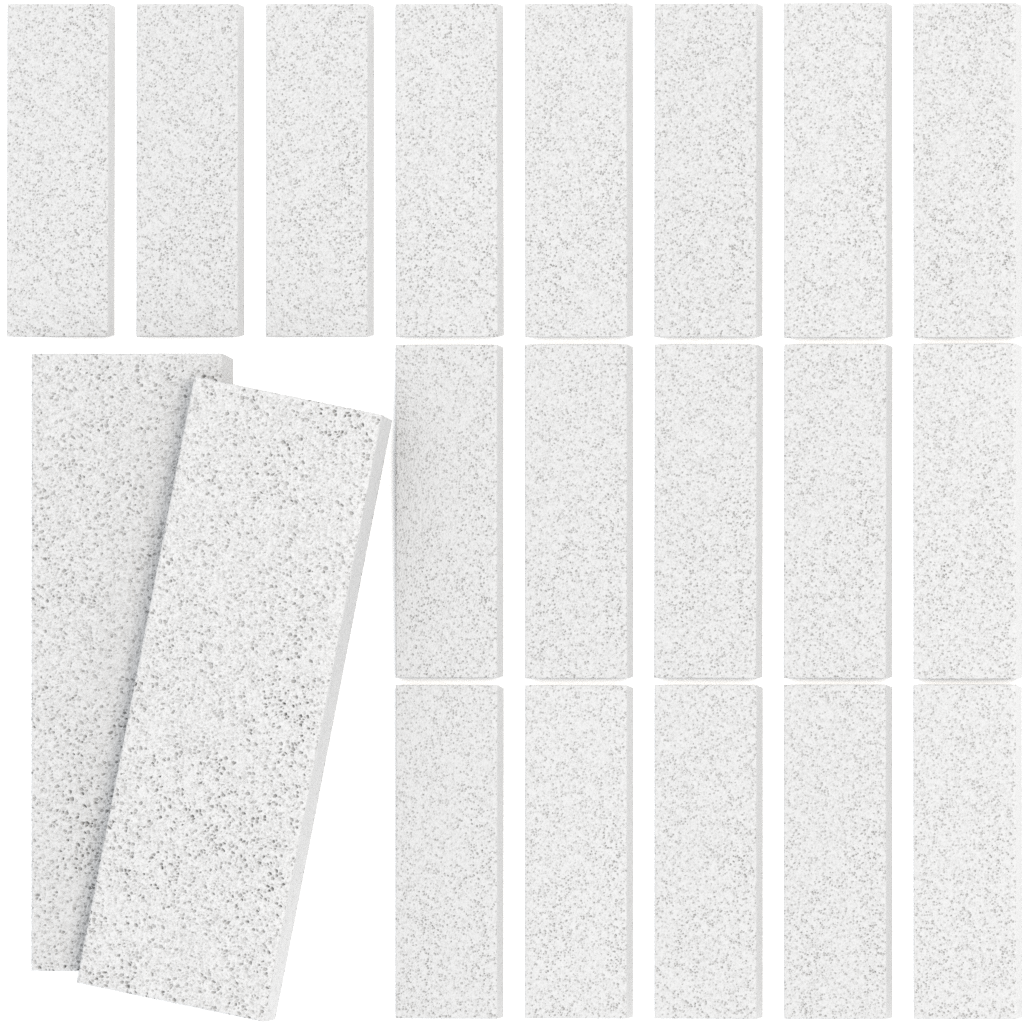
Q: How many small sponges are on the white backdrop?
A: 18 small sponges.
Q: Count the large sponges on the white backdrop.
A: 2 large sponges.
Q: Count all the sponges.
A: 20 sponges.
